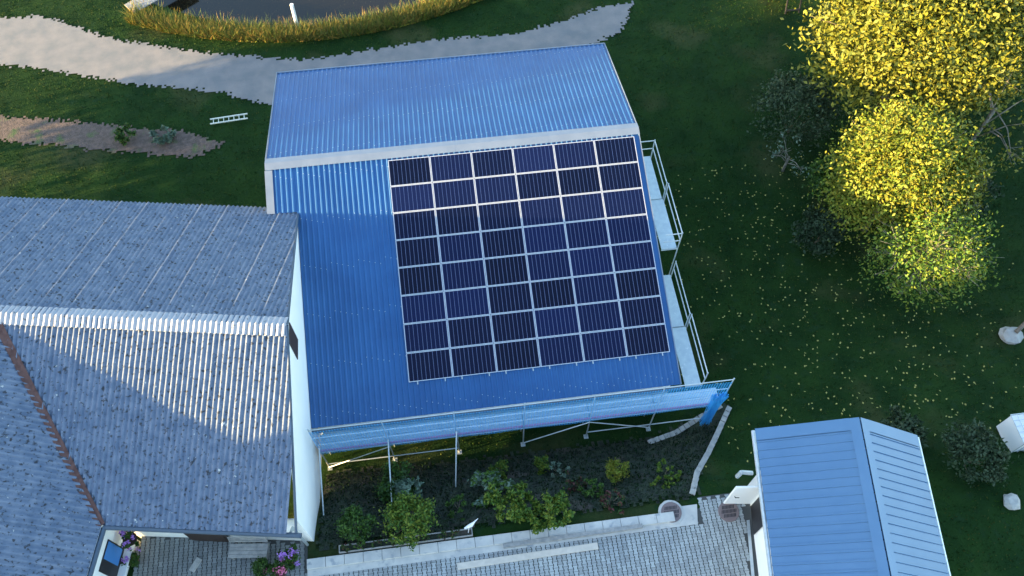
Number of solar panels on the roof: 48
